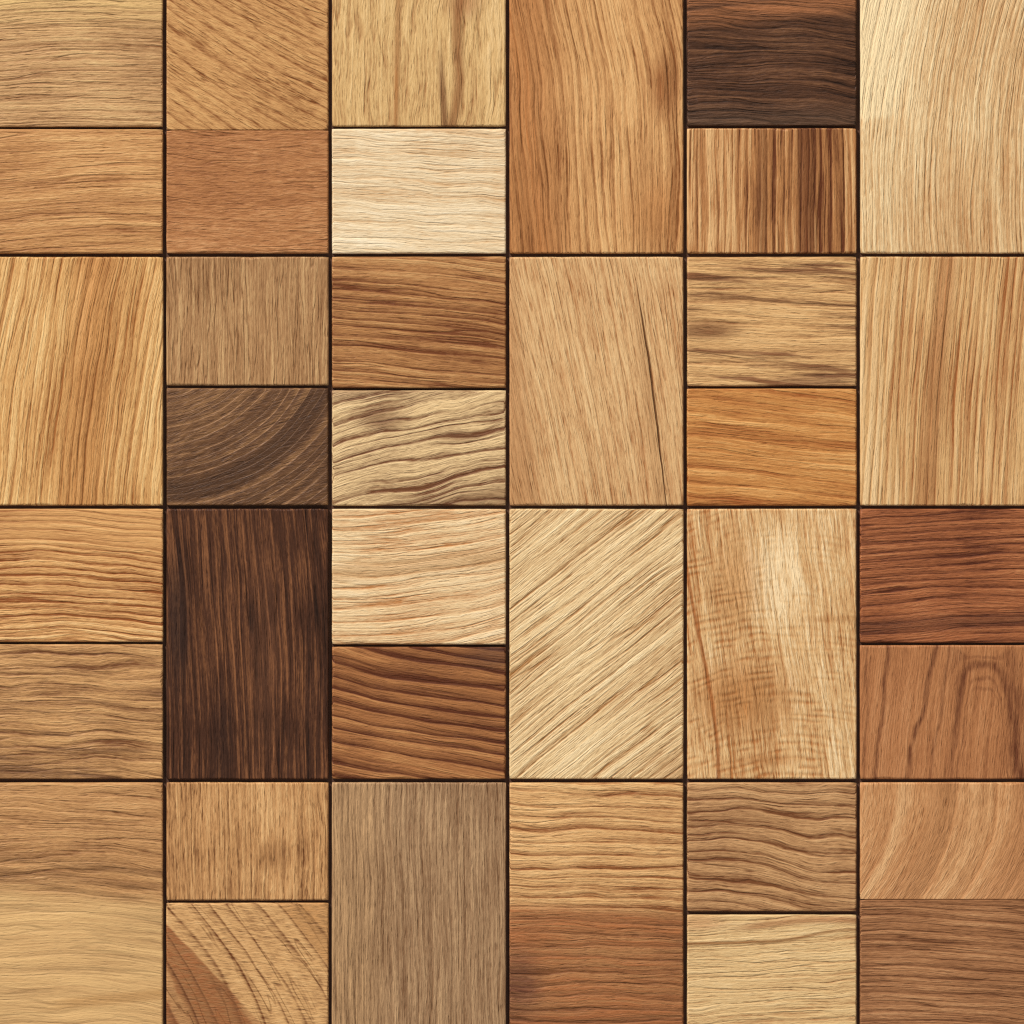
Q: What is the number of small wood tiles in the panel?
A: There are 26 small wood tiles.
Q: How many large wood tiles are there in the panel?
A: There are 11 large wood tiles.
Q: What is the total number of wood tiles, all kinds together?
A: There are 37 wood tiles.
